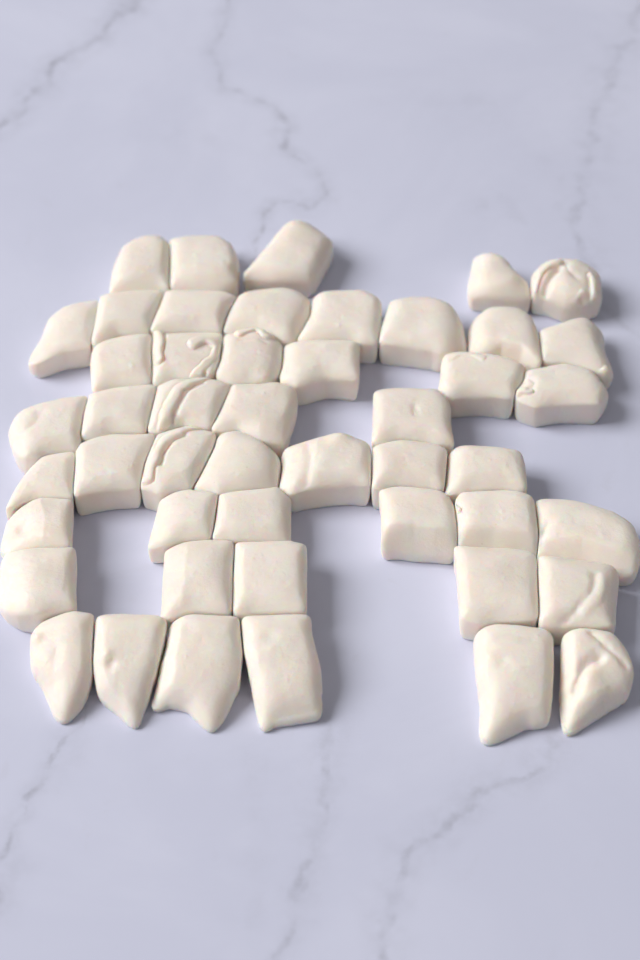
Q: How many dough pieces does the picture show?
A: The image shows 48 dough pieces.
